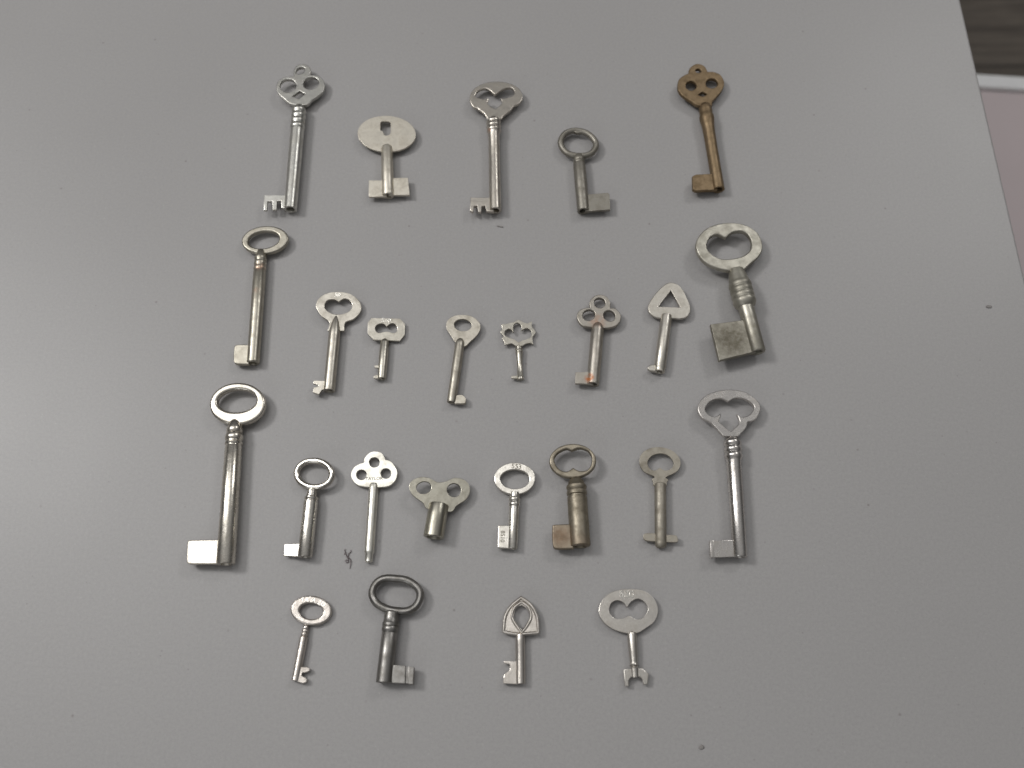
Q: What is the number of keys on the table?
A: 25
